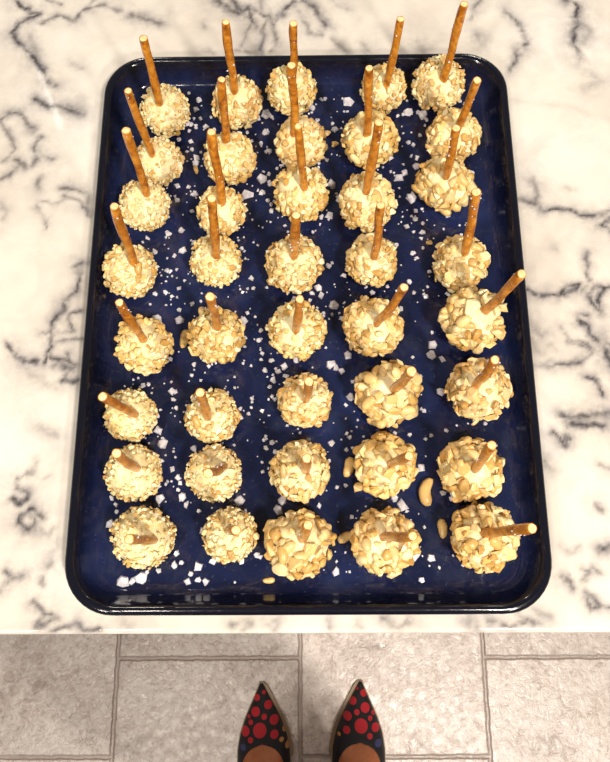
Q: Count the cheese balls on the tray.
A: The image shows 40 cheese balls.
